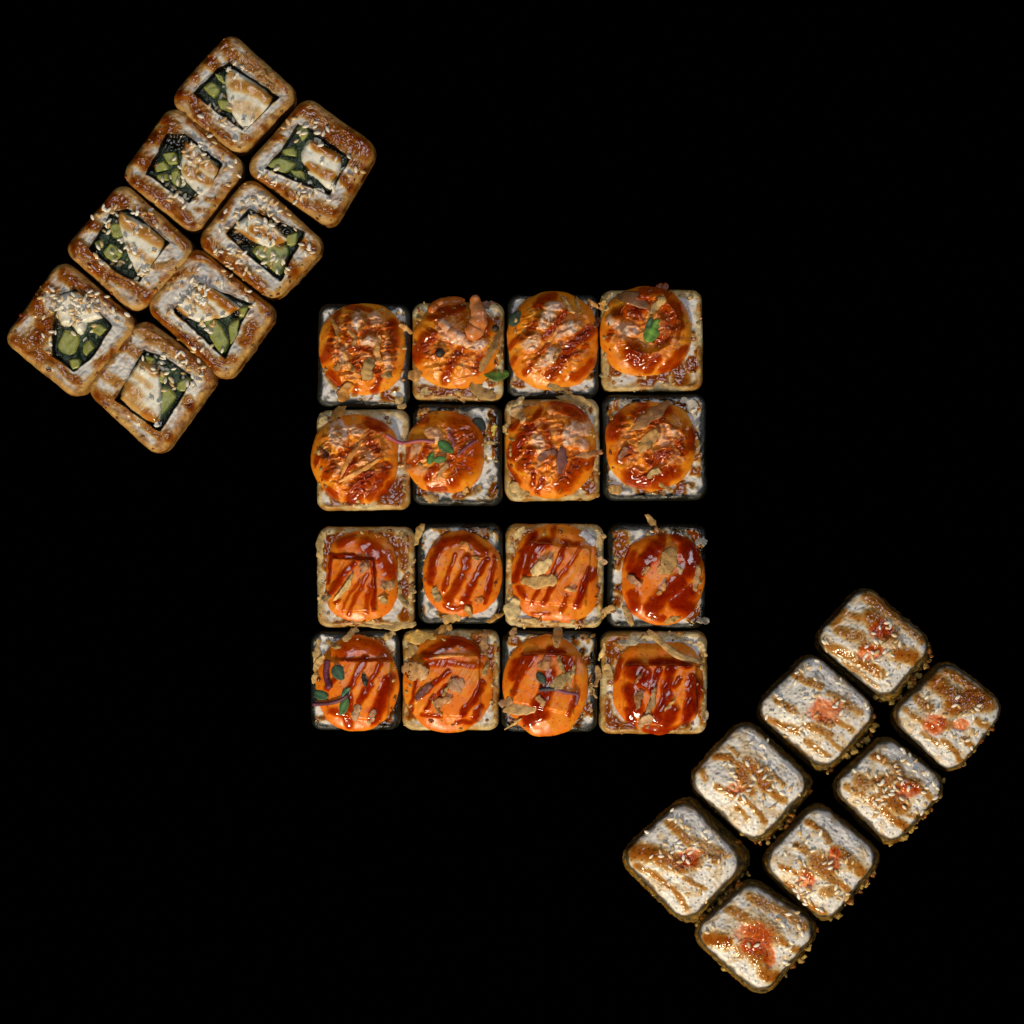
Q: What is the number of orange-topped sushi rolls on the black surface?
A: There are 16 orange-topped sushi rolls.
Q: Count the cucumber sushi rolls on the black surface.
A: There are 8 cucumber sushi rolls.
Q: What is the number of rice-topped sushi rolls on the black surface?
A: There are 8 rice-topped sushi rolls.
